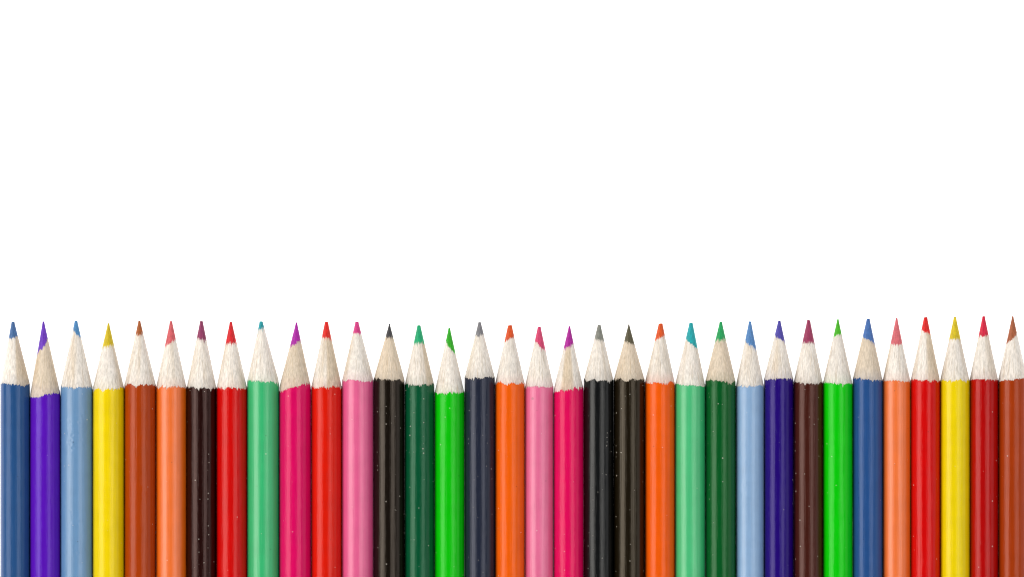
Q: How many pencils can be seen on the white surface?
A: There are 34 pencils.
